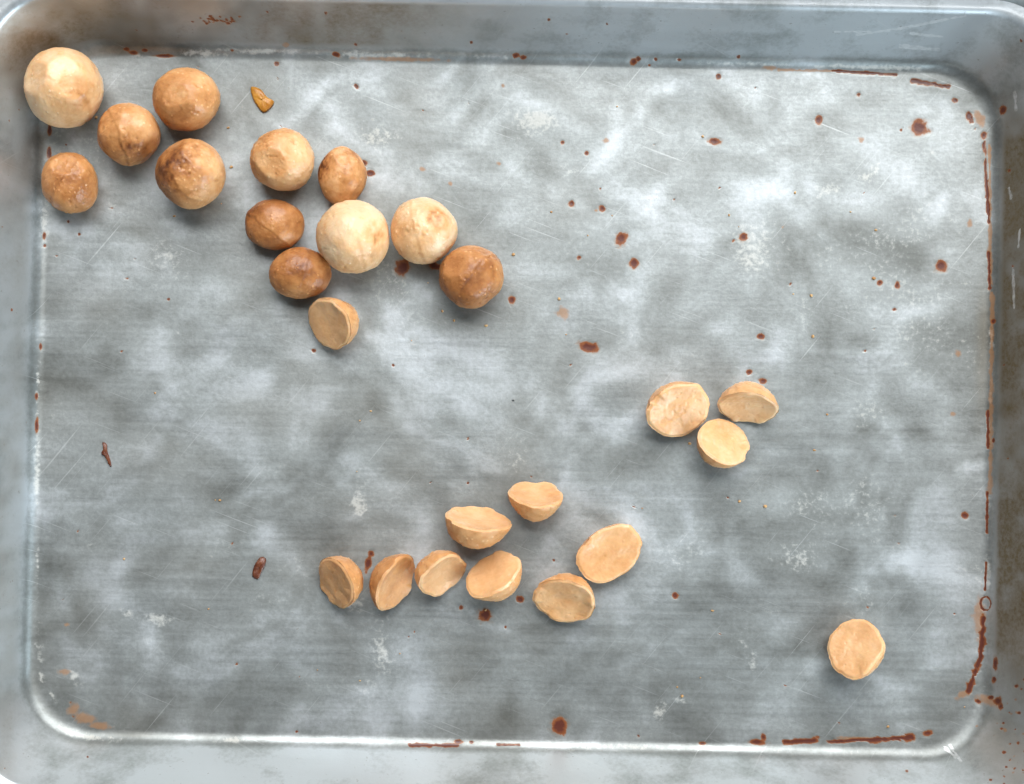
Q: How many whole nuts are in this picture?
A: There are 12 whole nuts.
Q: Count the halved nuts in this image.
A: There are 13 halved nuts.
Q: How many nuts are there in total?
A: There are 25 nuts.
